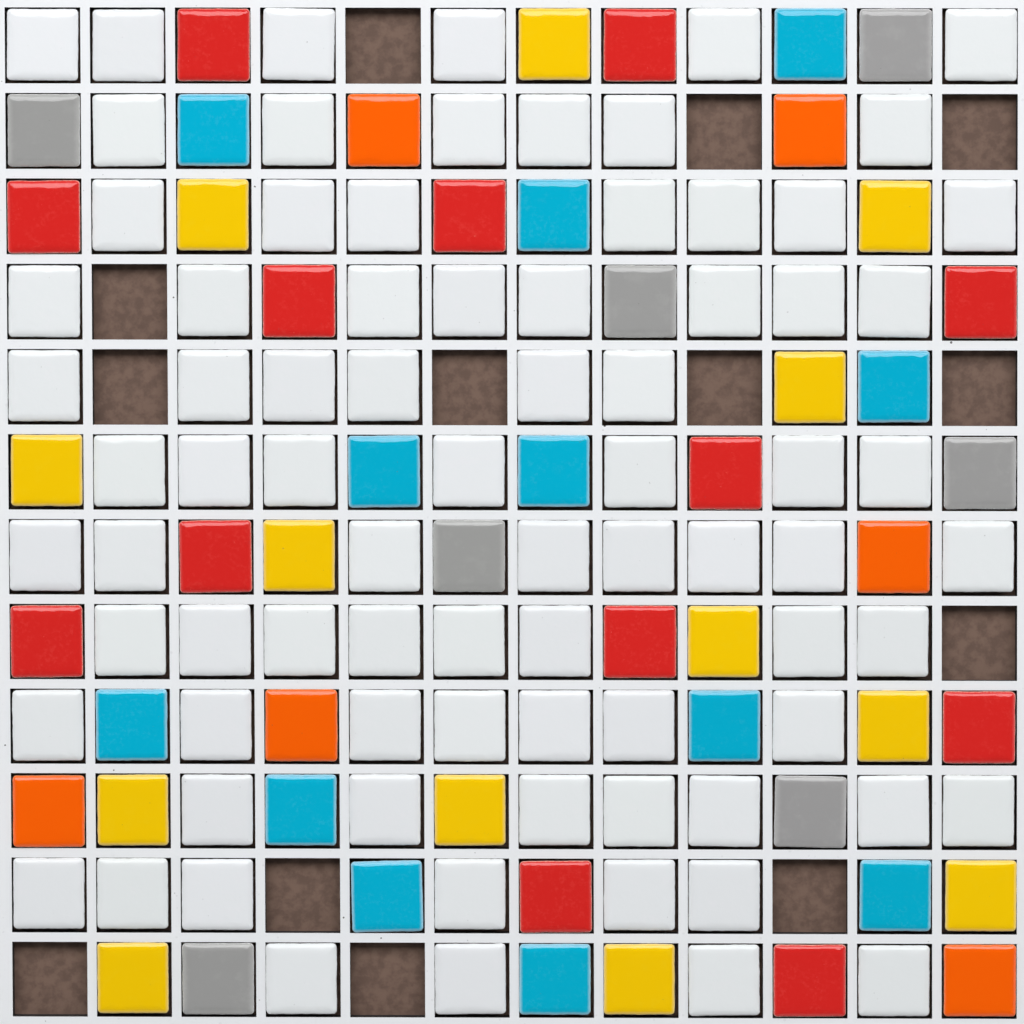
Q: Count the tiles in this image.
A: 131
